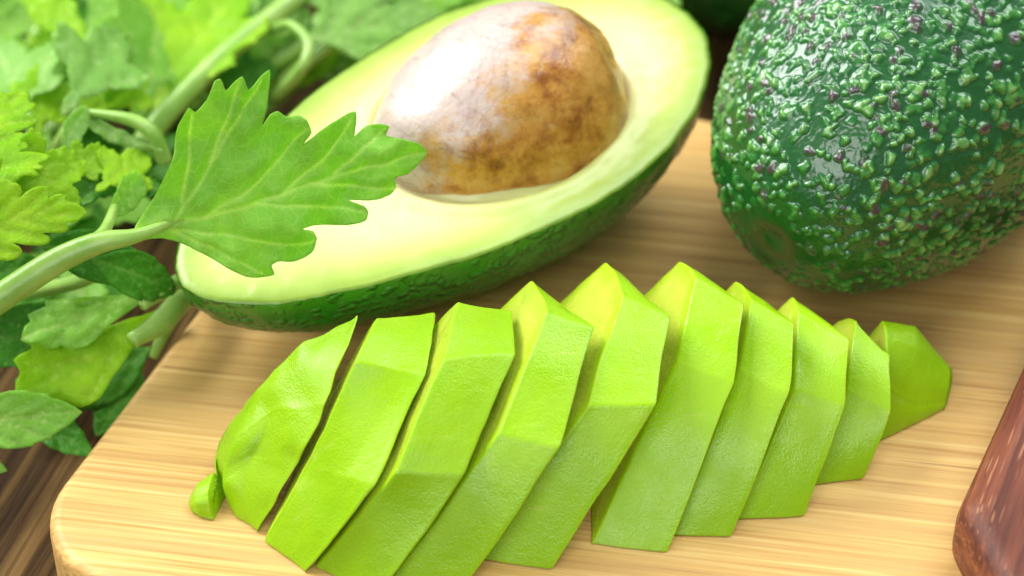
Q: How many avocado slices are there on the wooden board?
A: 10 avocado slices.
